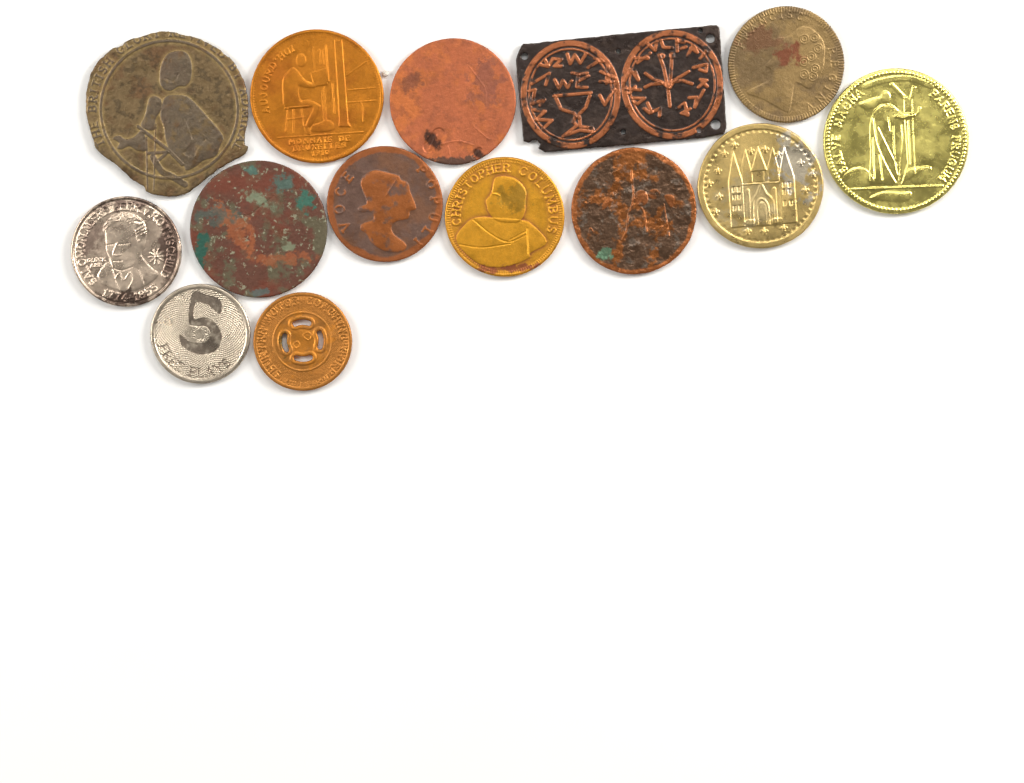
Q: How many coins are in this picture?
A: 13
